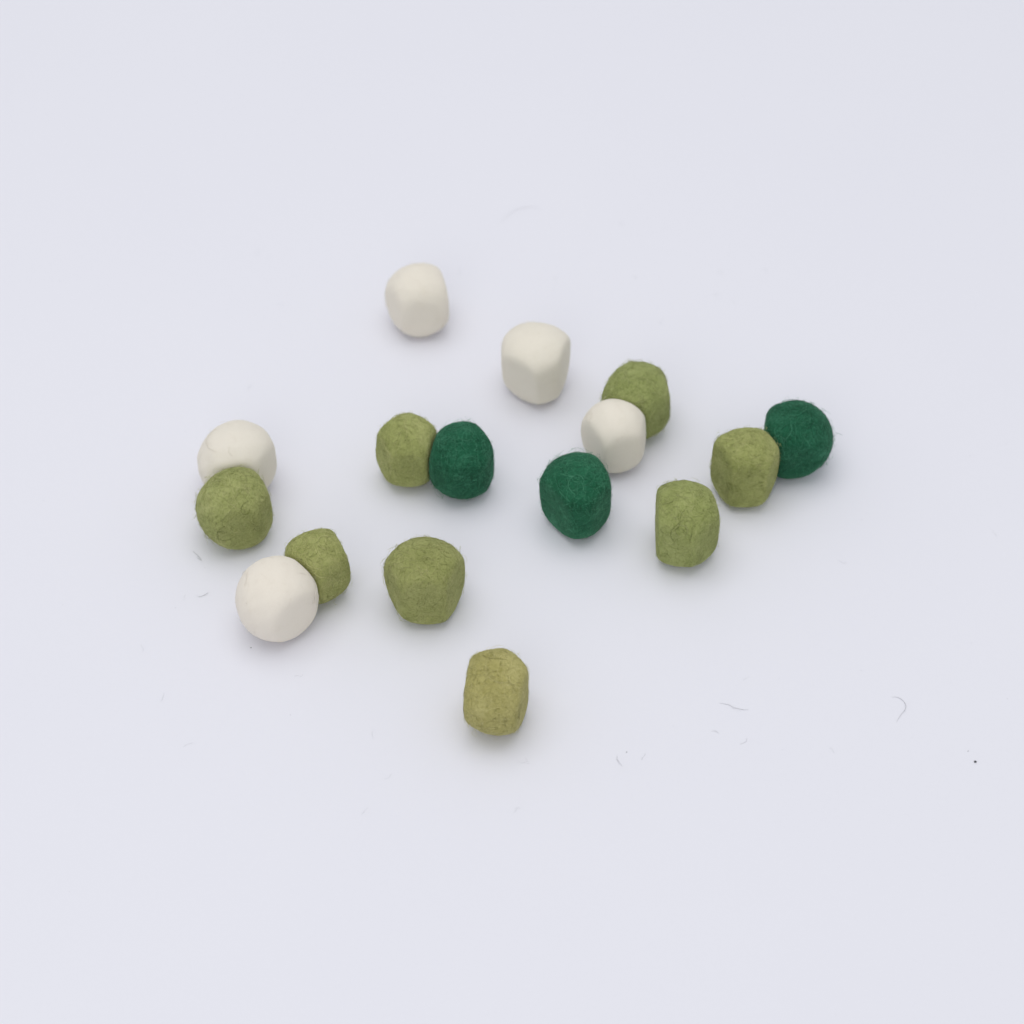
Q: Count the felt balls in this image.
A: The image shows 16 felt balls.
